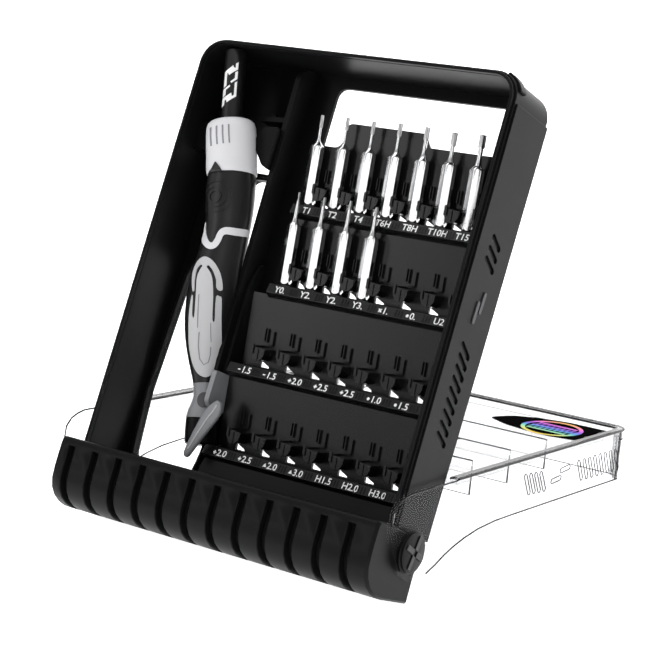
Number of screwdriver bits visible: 11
